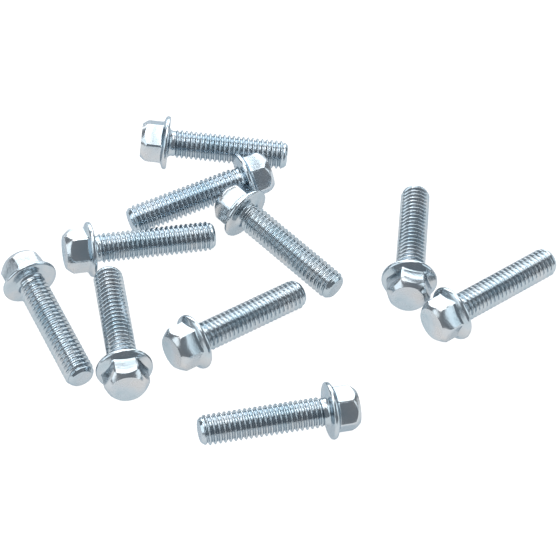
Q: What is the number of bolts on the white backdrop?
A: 10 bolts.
